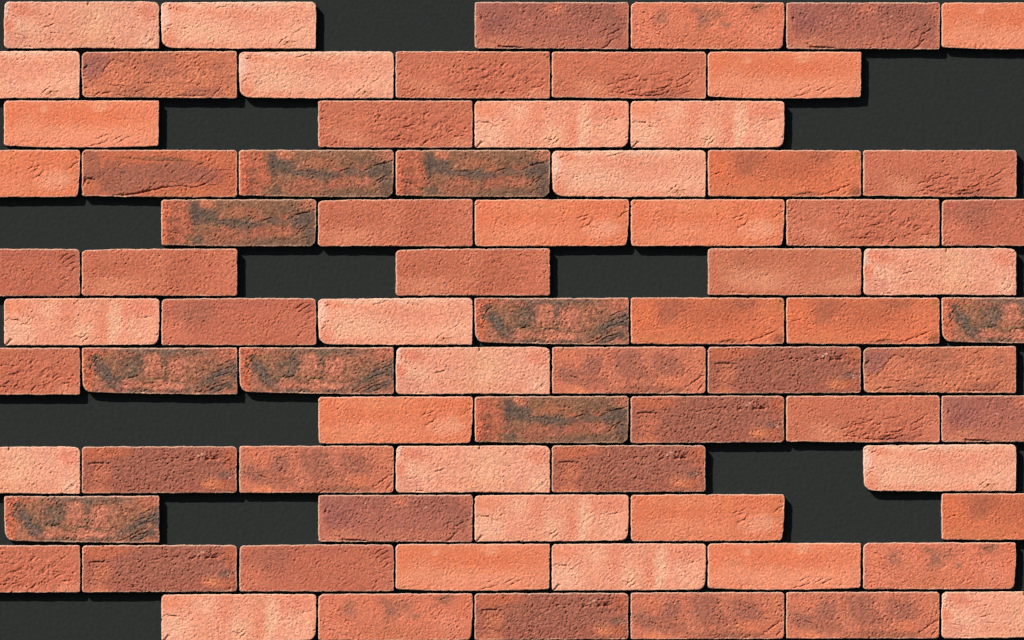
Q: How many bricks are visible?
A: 77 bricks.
